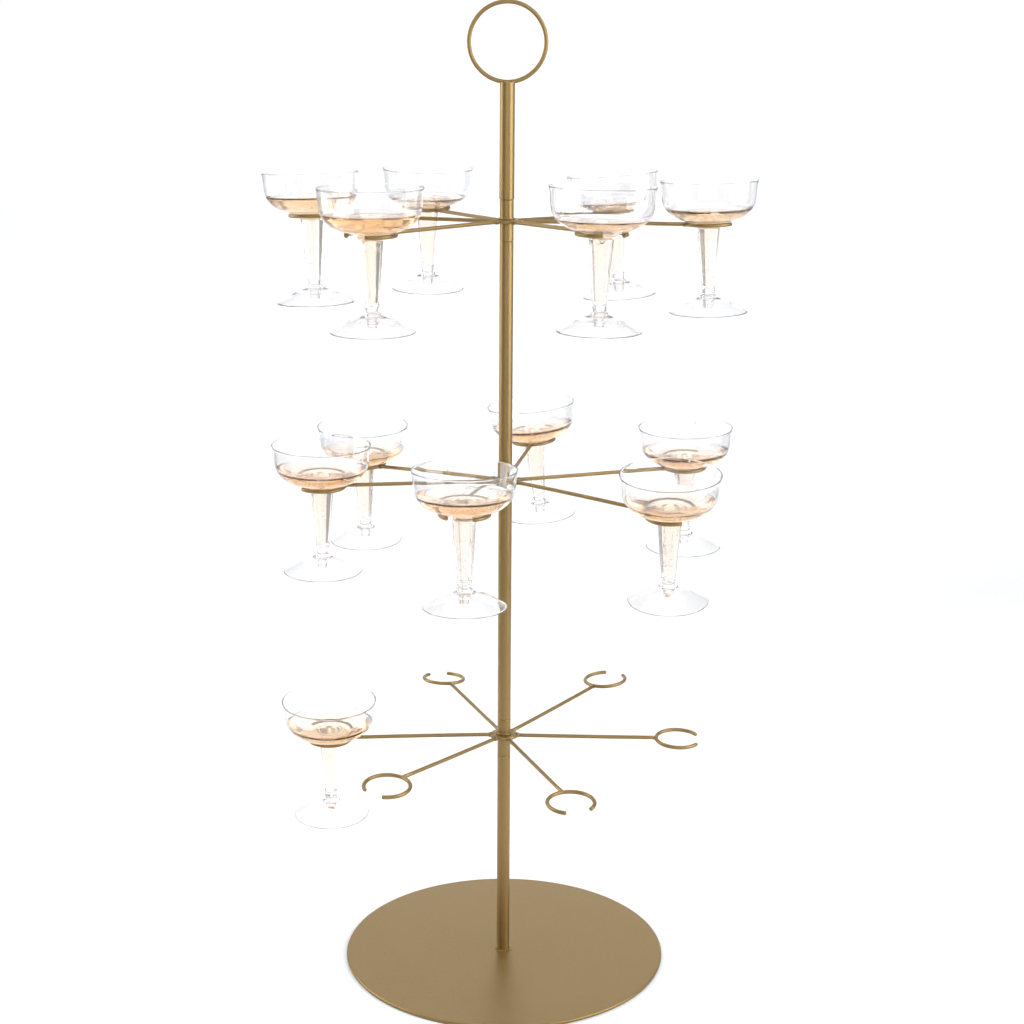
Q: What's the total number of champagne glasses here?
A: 13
